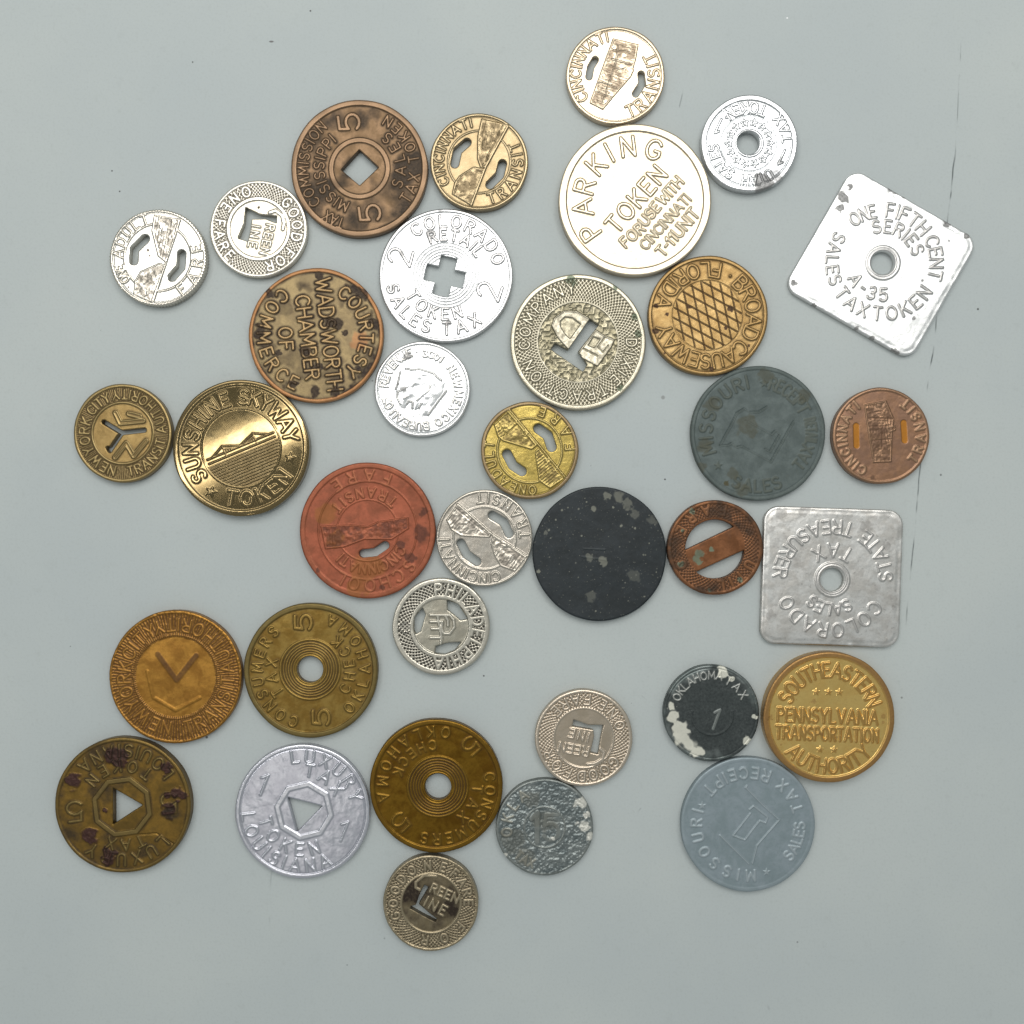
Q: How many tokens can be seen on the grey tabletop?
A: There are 35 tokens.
